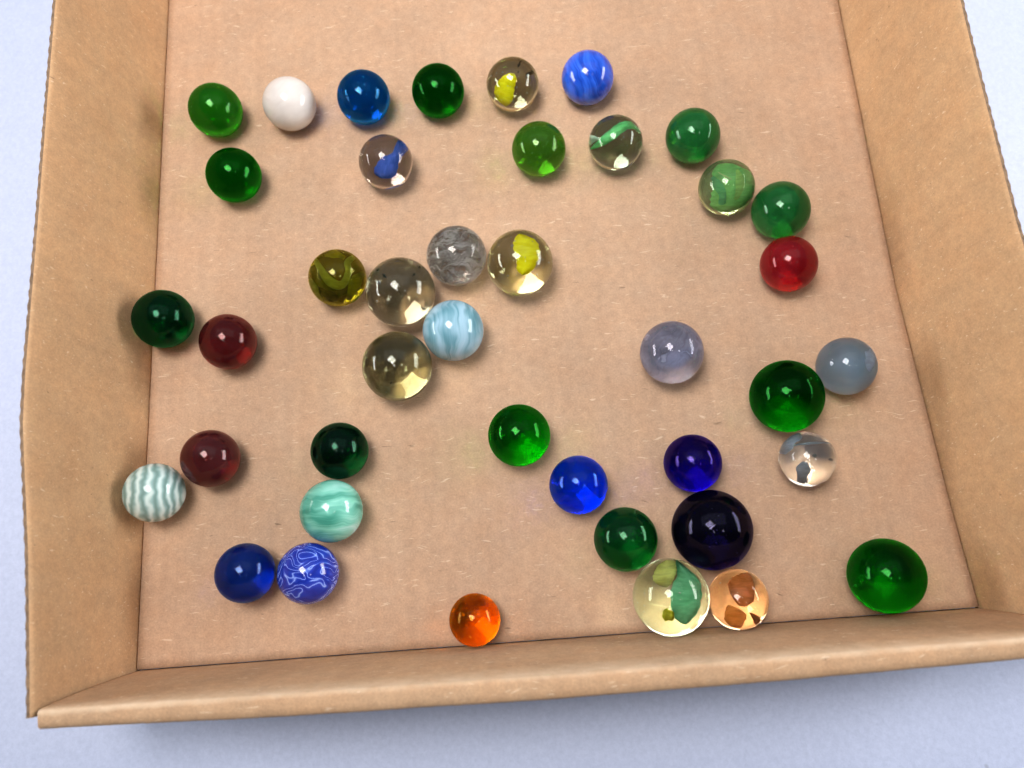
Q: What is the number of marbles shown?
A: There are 41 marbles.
